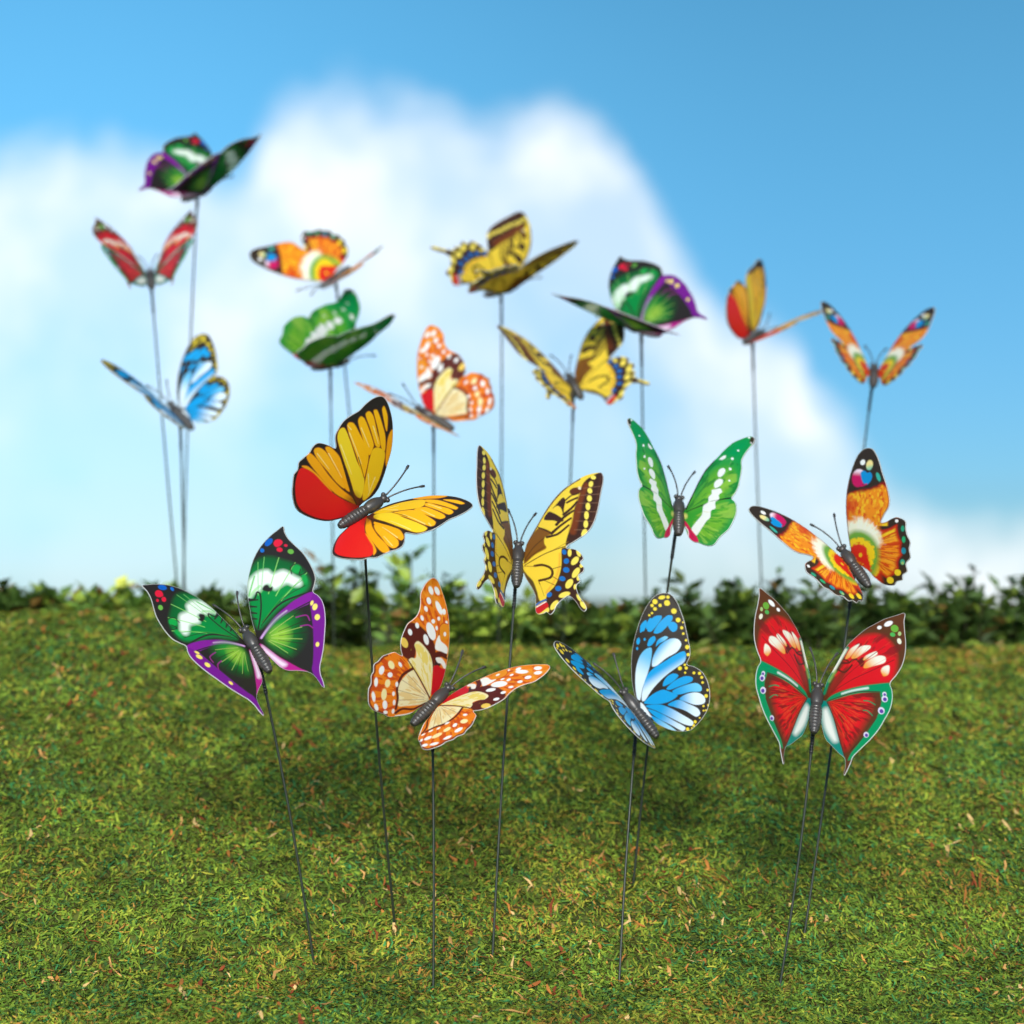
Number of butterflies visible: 19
